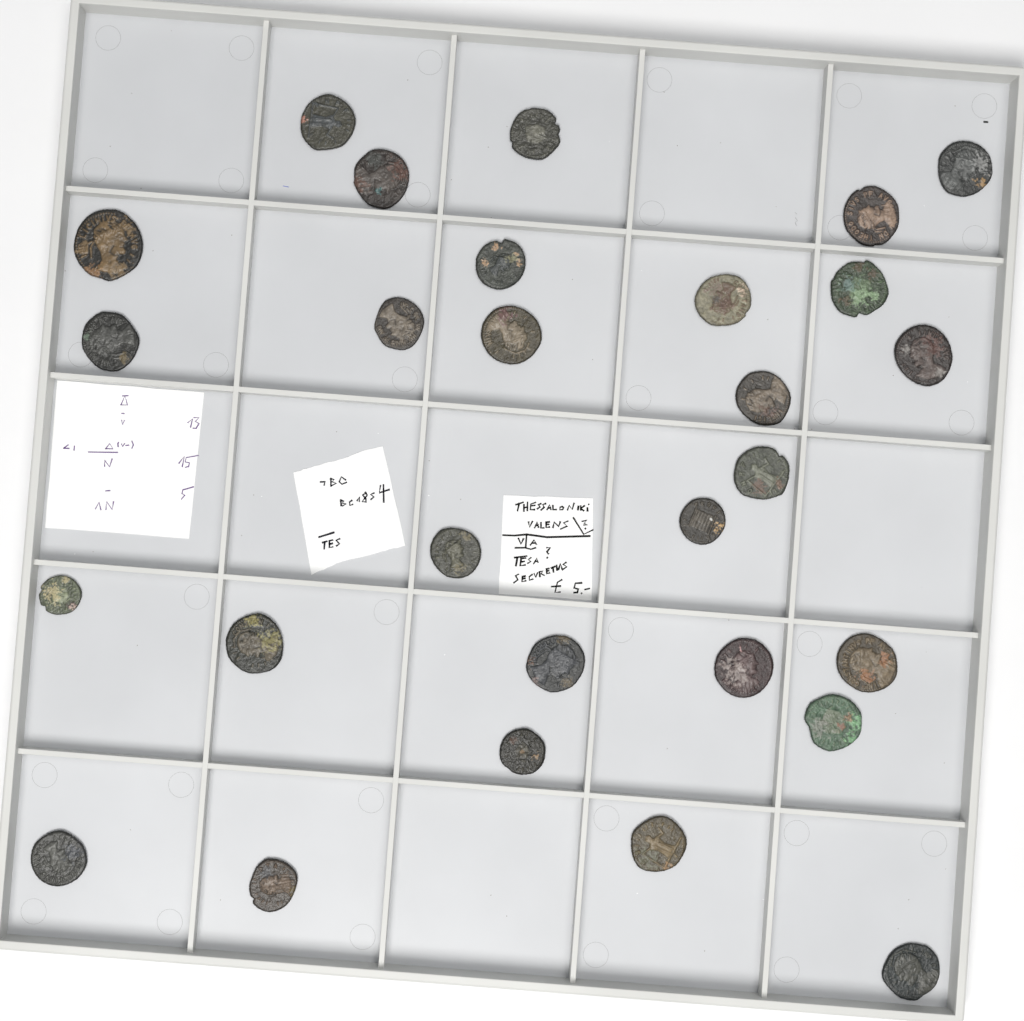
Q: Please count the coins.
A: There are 28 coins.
